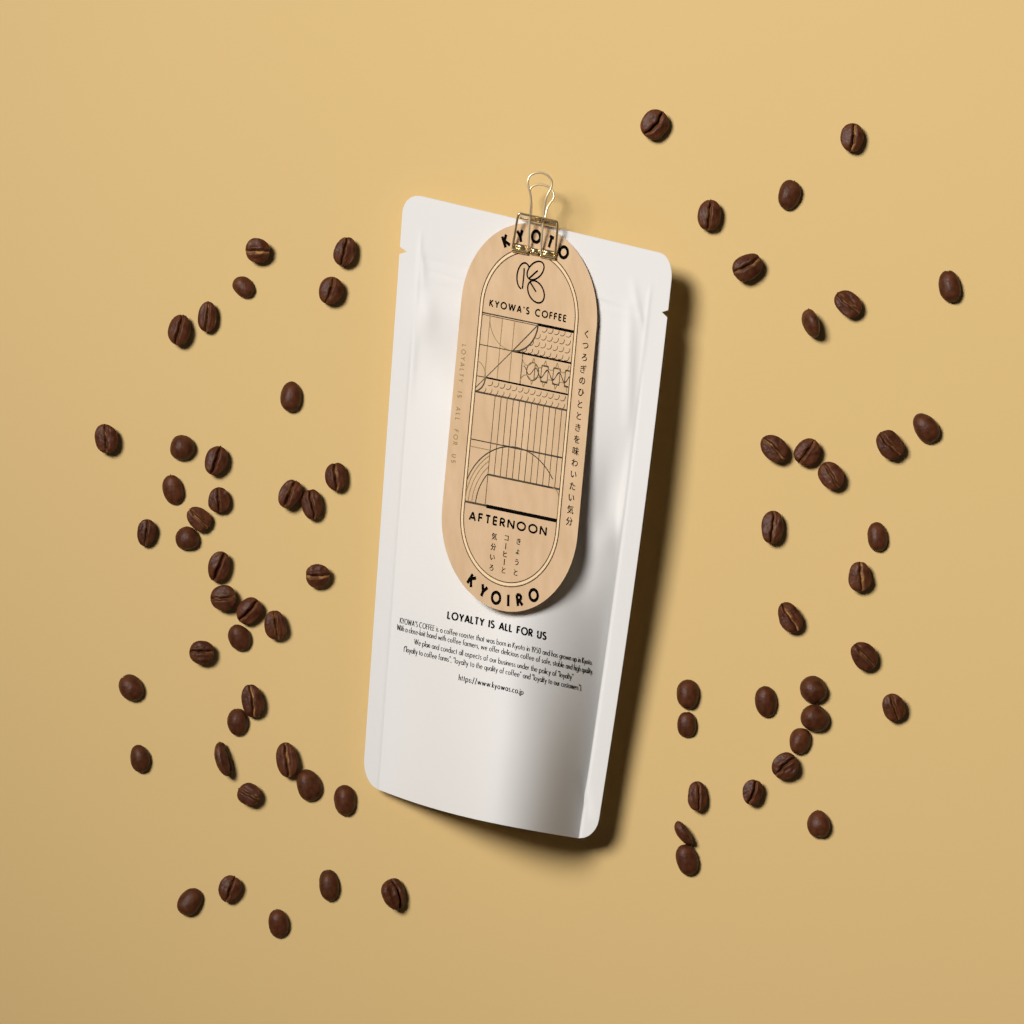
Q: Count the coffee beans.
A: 70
